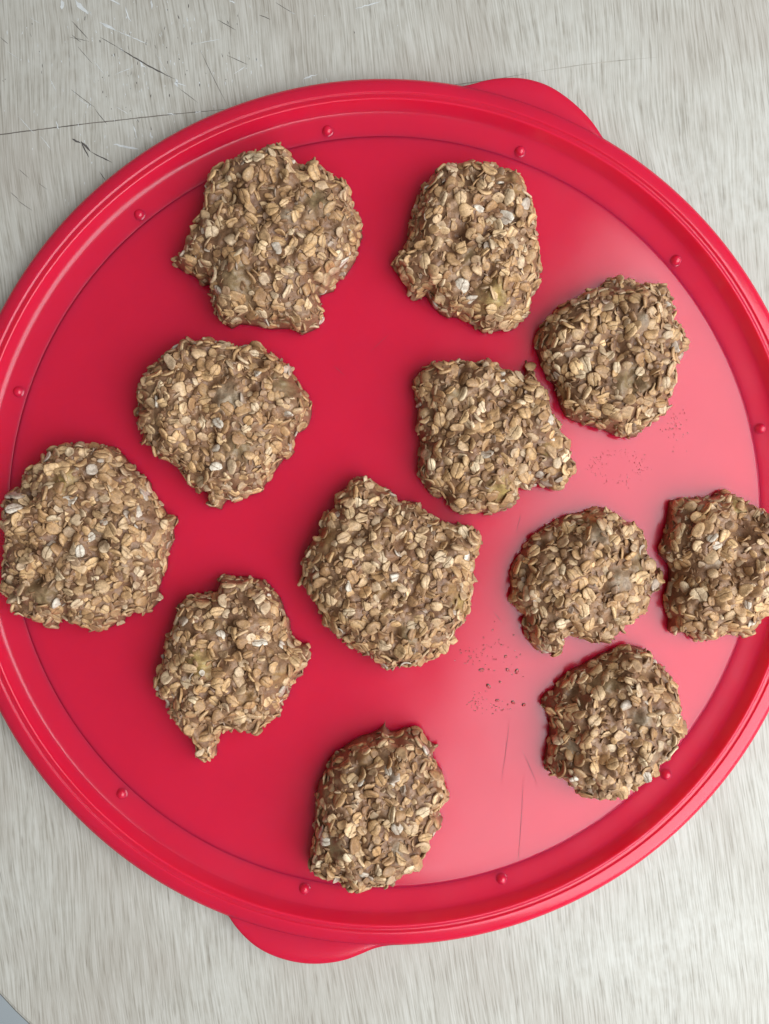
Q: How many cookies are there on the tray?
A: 12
